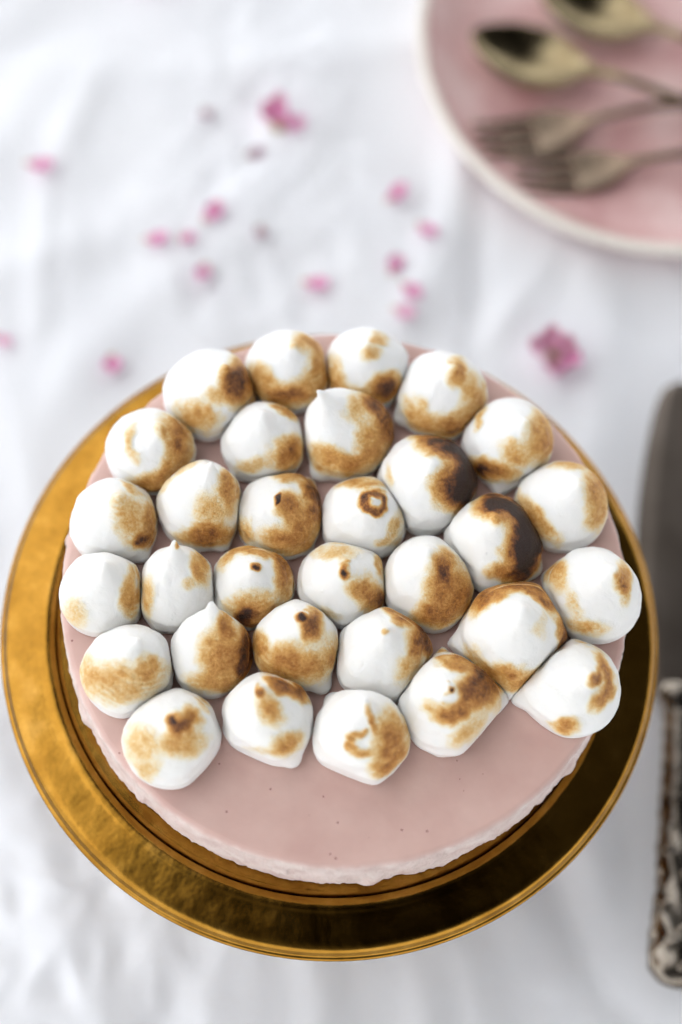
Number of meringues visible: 31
